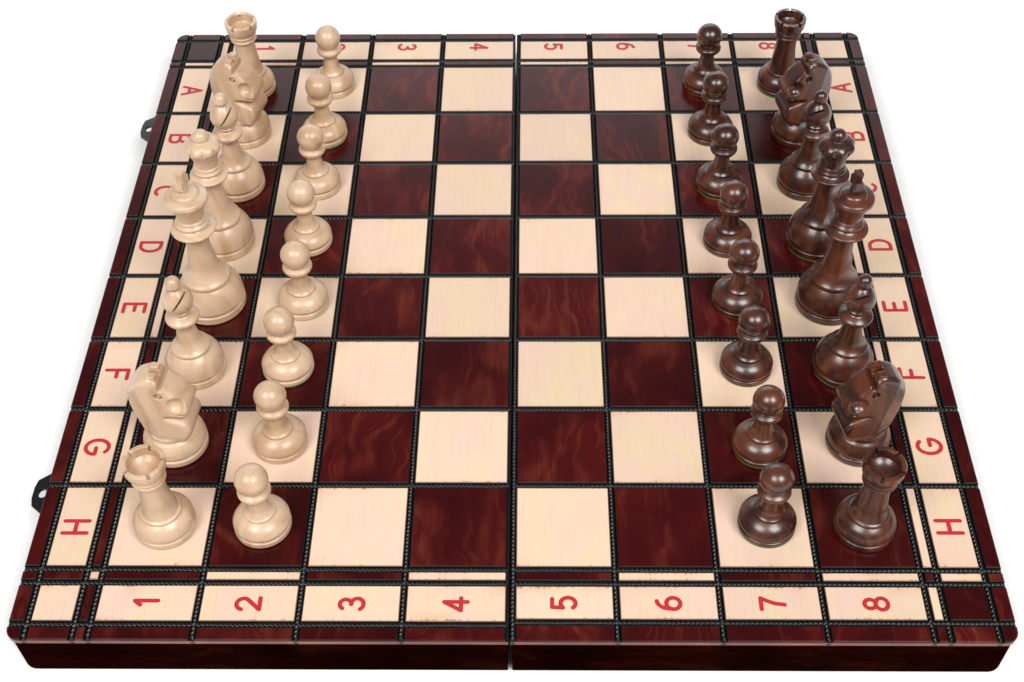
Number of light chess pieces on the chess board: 16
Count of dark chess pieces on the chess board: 16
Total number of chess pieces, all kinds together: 32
